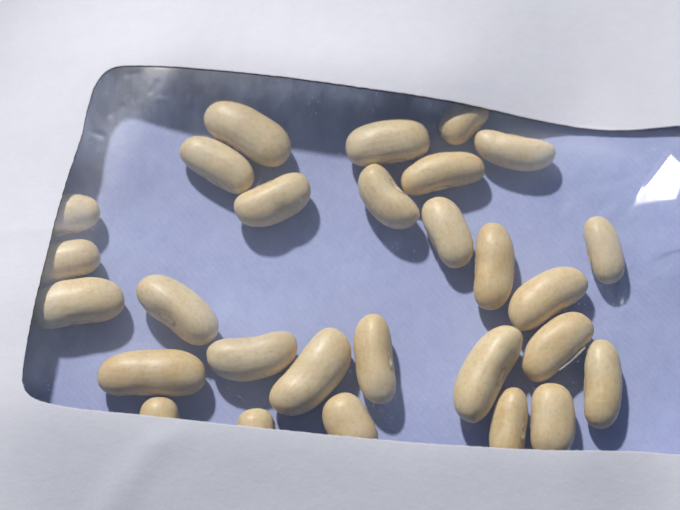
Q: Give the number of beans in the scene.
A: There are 28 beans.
